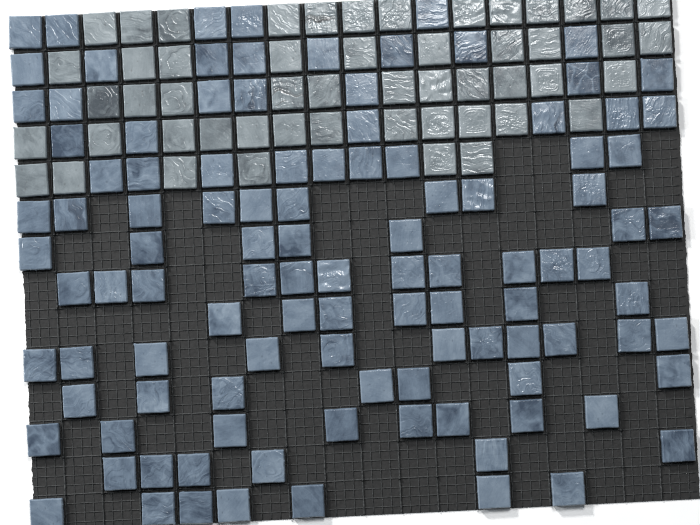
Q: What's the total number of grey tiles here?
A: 52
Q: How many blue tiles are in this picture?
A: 108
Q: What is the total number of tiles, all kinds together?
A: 160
